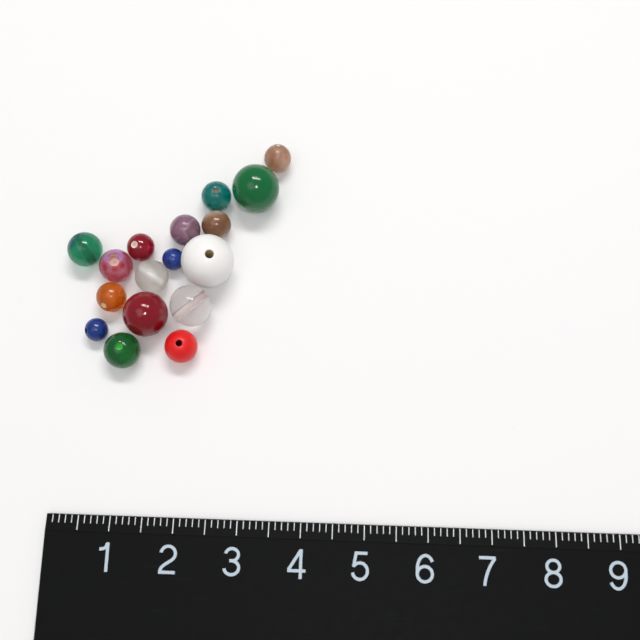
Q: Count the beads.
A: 17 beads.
